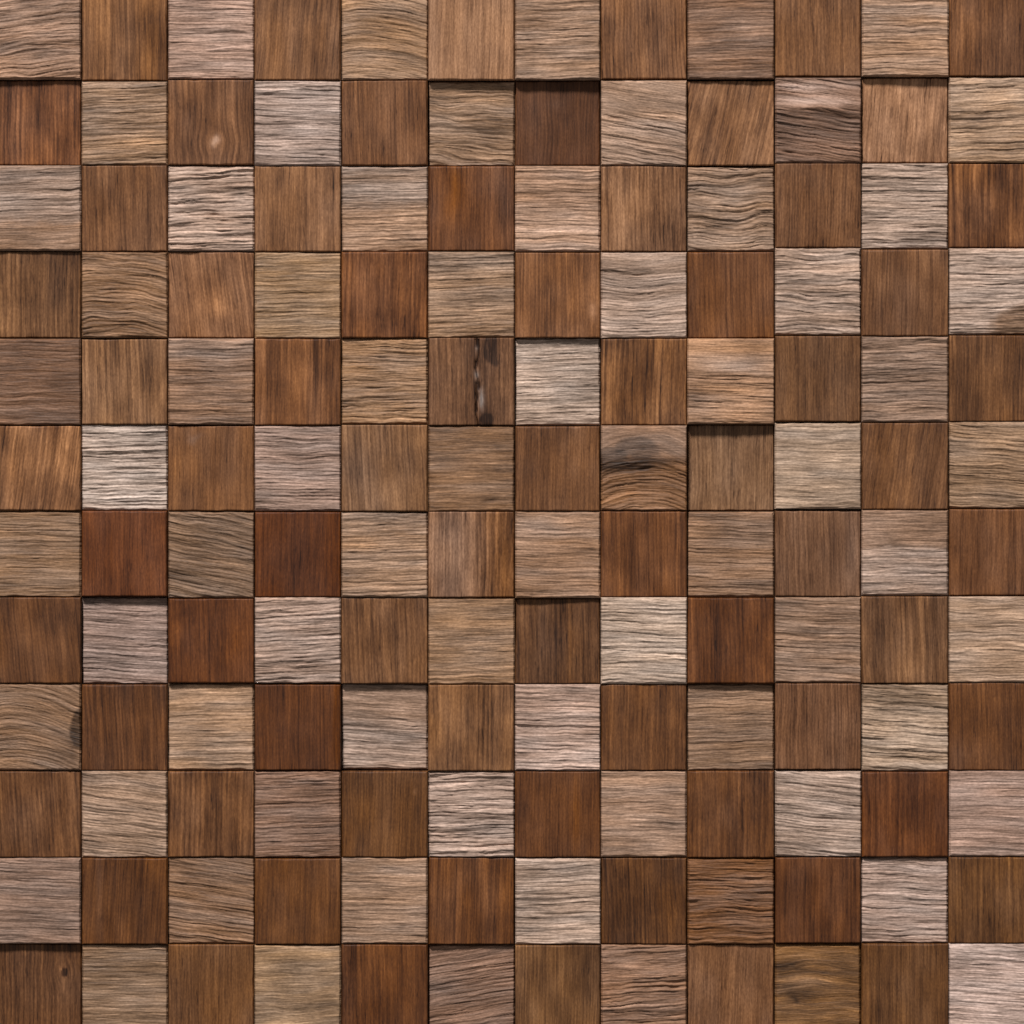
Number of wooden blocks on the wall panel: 144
